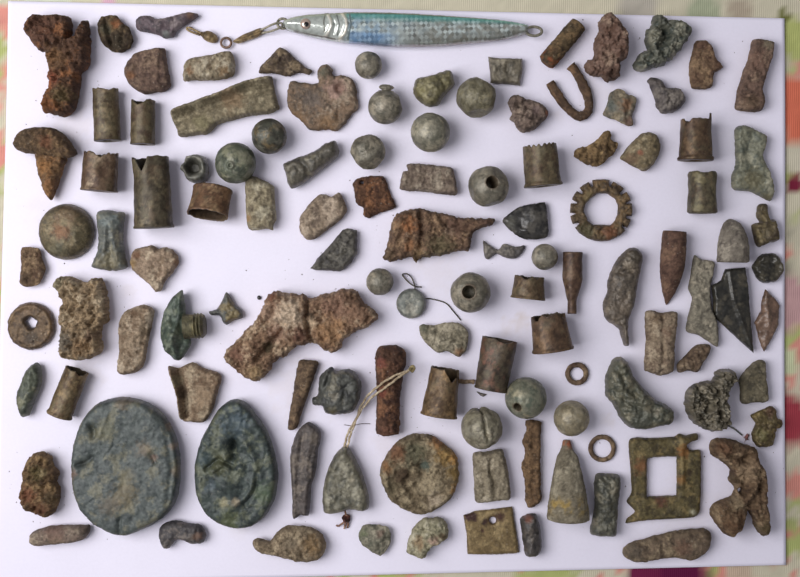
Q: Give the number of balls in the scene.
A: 14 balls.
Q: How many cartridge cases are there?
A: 14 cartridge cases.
